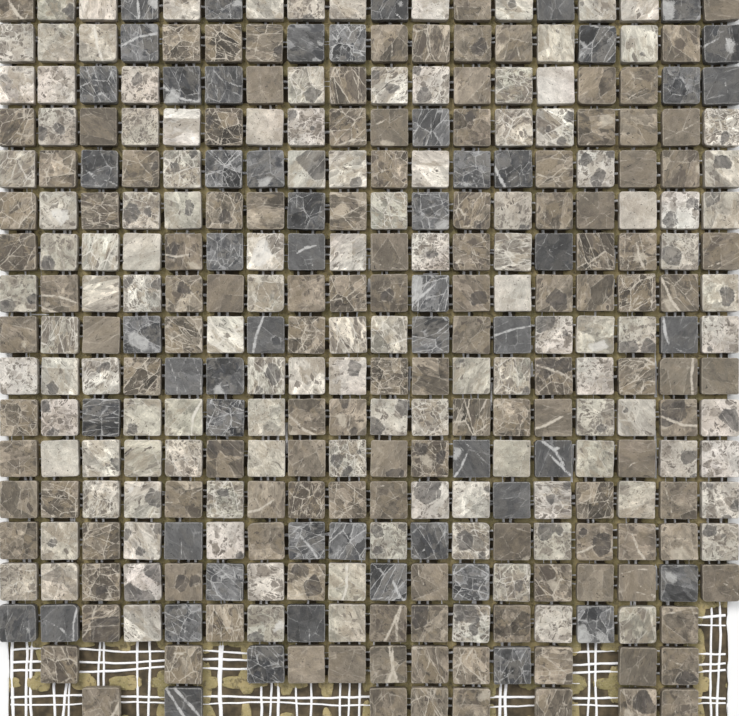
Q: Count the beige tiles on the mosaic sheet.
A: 123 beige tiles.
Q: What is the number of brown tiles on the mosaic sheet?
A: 129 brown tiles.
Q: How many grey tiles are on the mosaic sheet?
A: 55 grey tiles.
